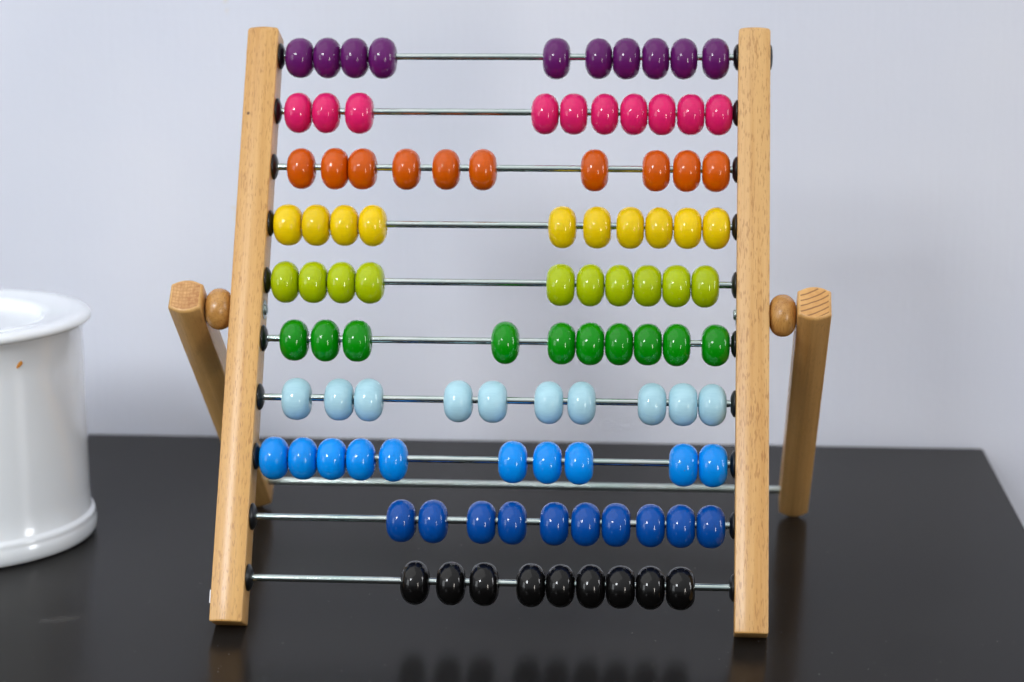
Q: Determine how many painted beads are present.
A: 99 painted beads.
